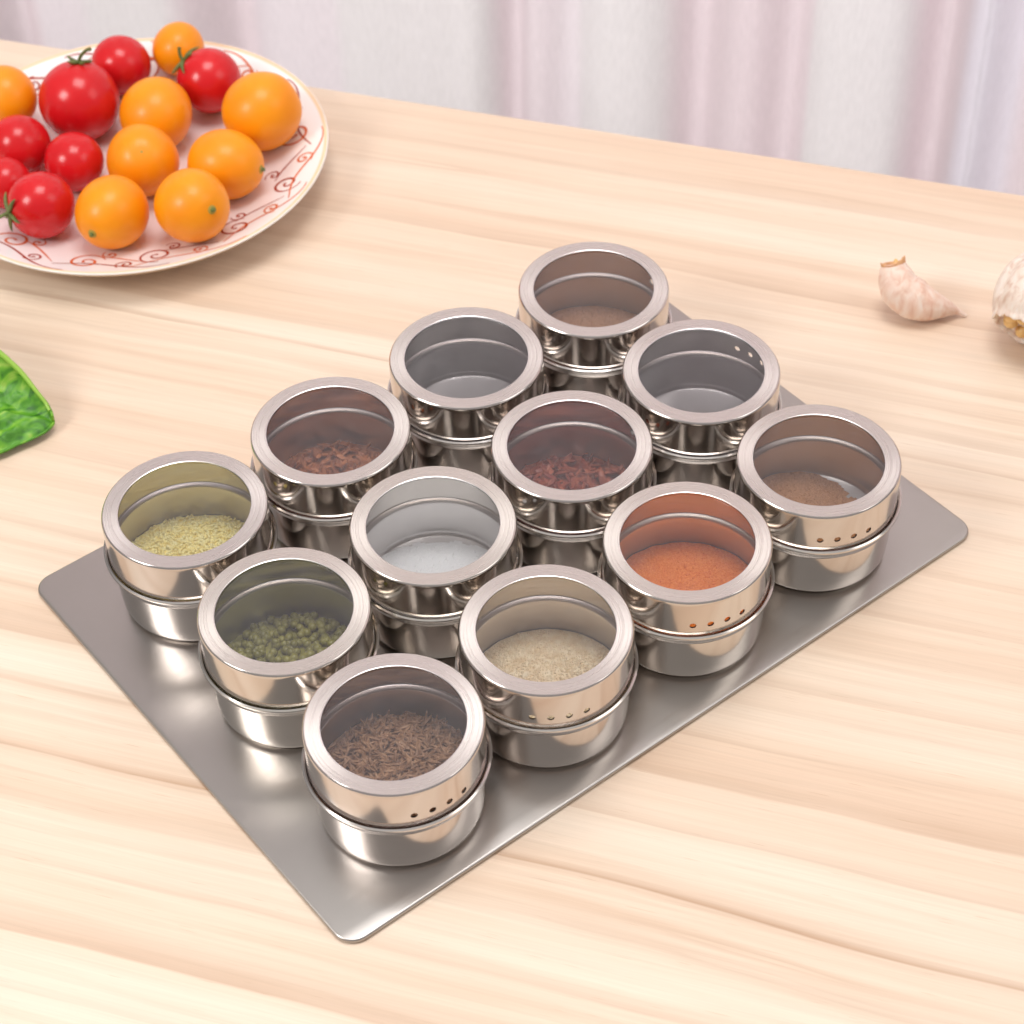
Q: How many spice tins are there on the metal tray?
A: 12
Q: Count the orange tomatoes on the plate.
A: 8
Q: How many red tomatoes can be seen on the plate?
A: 7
